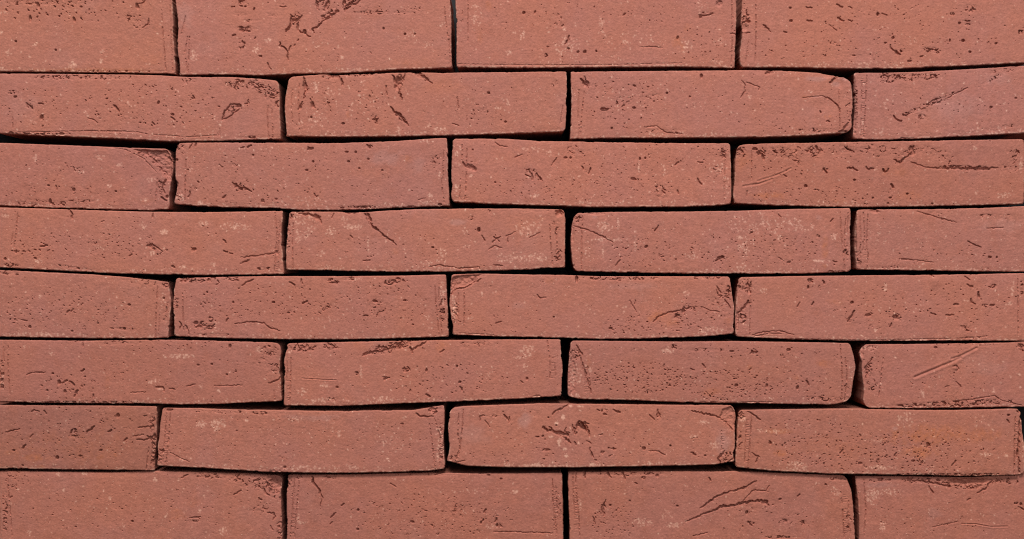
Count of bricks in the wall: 32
